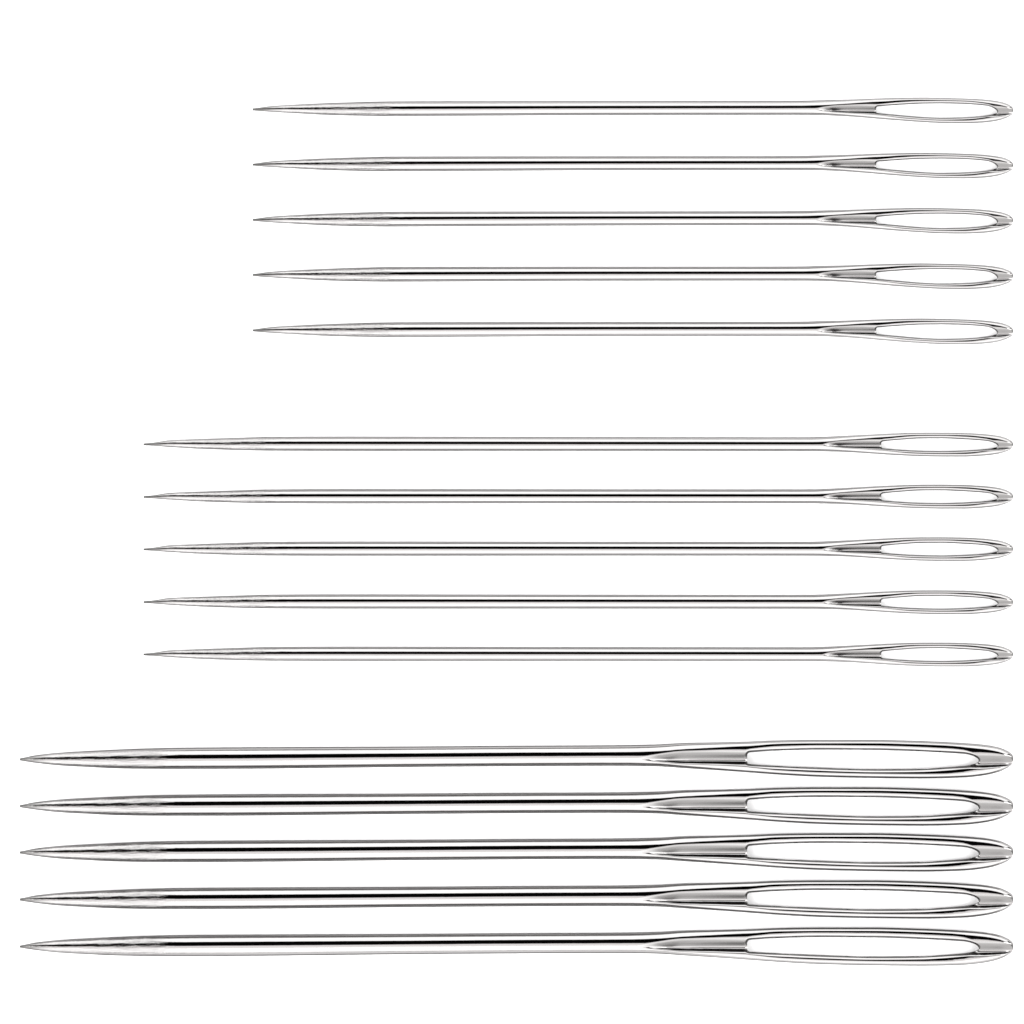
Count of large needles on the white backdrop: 5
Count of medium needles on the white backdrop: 5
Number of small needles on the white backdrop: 5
